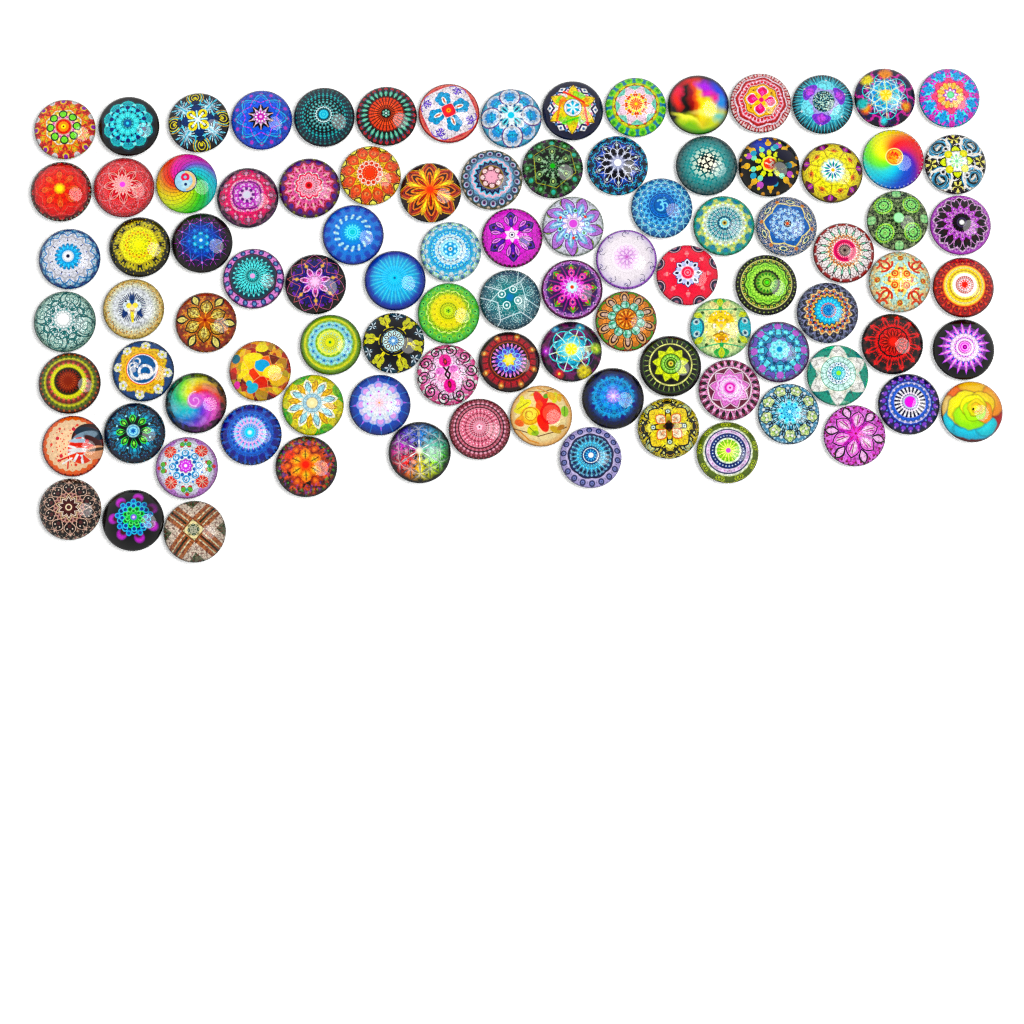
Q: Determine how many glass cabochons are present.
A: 96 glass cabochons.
